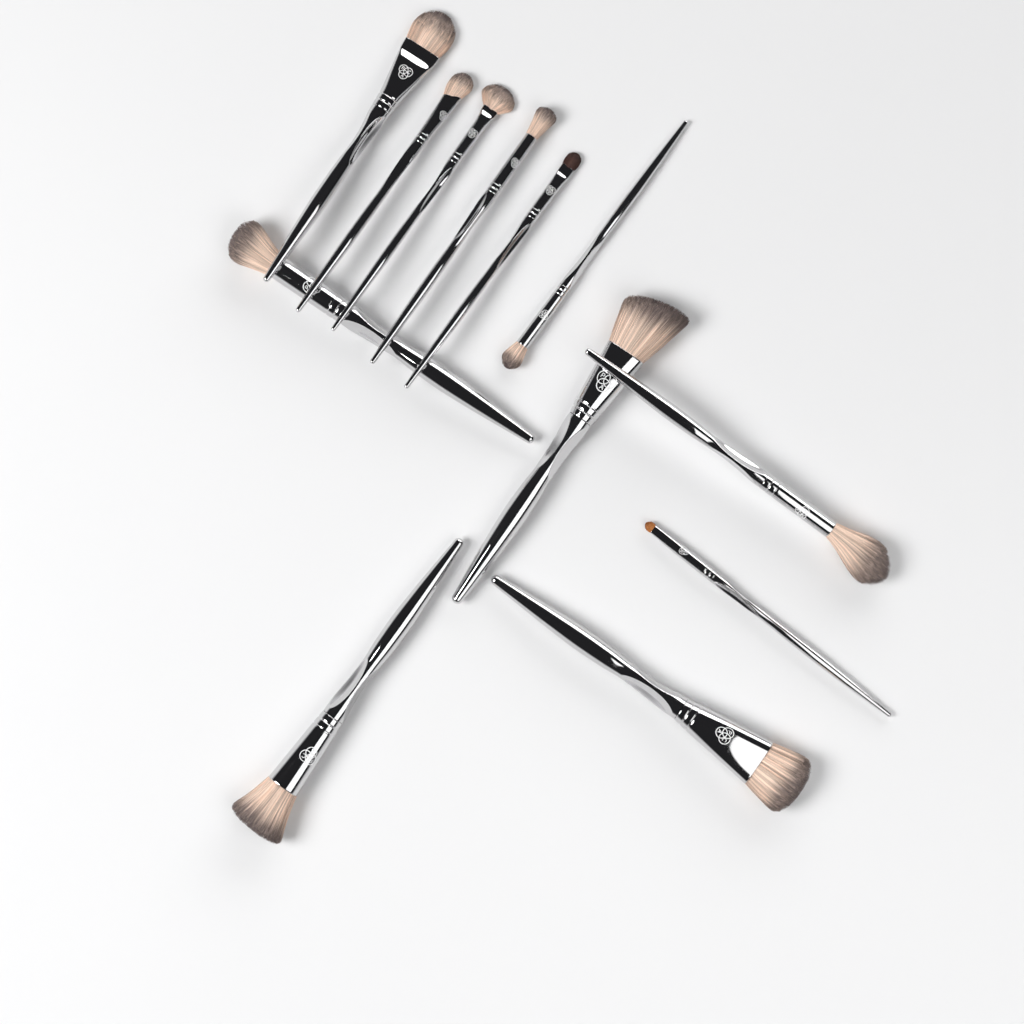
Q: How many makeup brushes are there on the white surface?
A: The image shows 12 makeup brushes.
